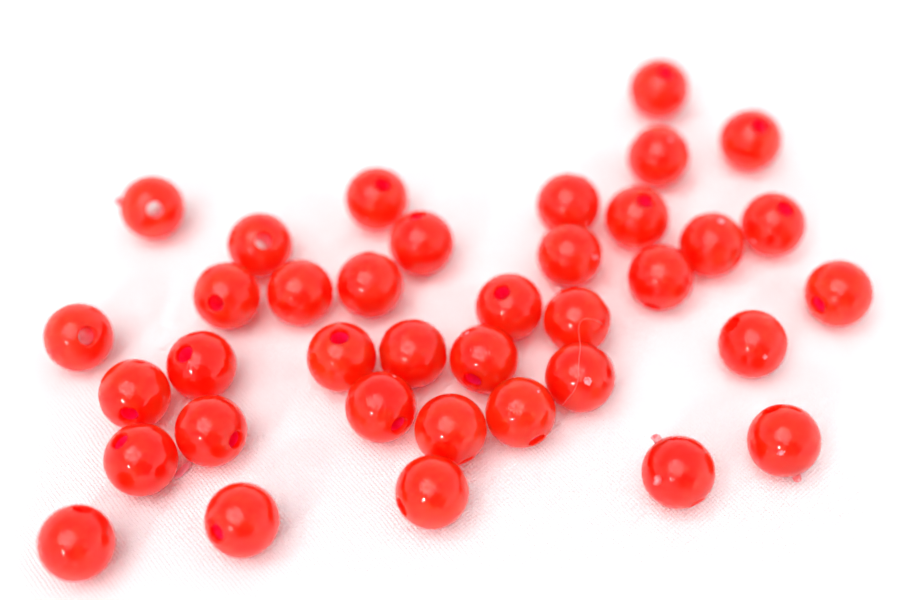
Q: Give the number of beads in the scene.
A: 37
